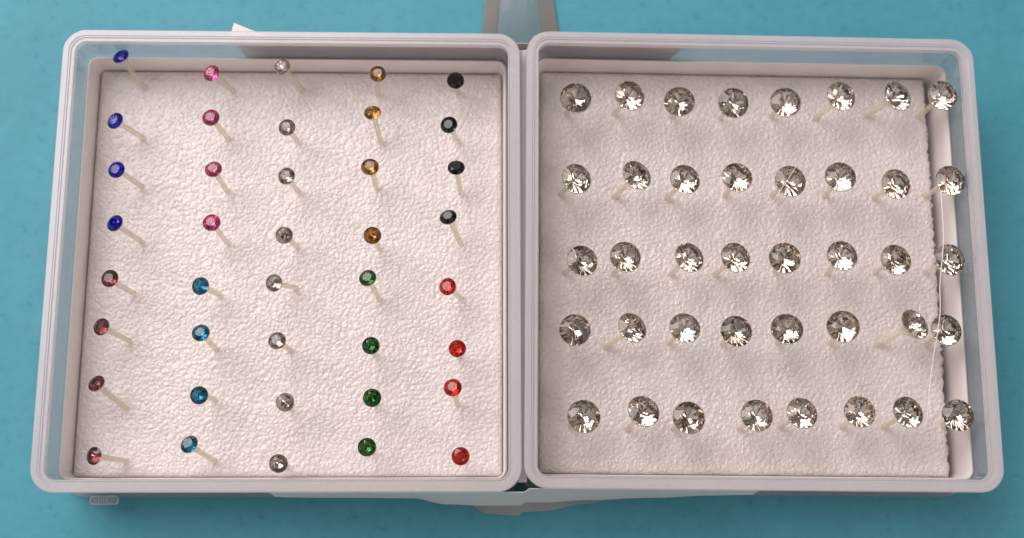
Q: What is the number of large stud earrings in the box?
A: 40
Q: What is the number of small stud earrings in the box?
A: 40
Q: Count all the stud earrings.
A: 80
